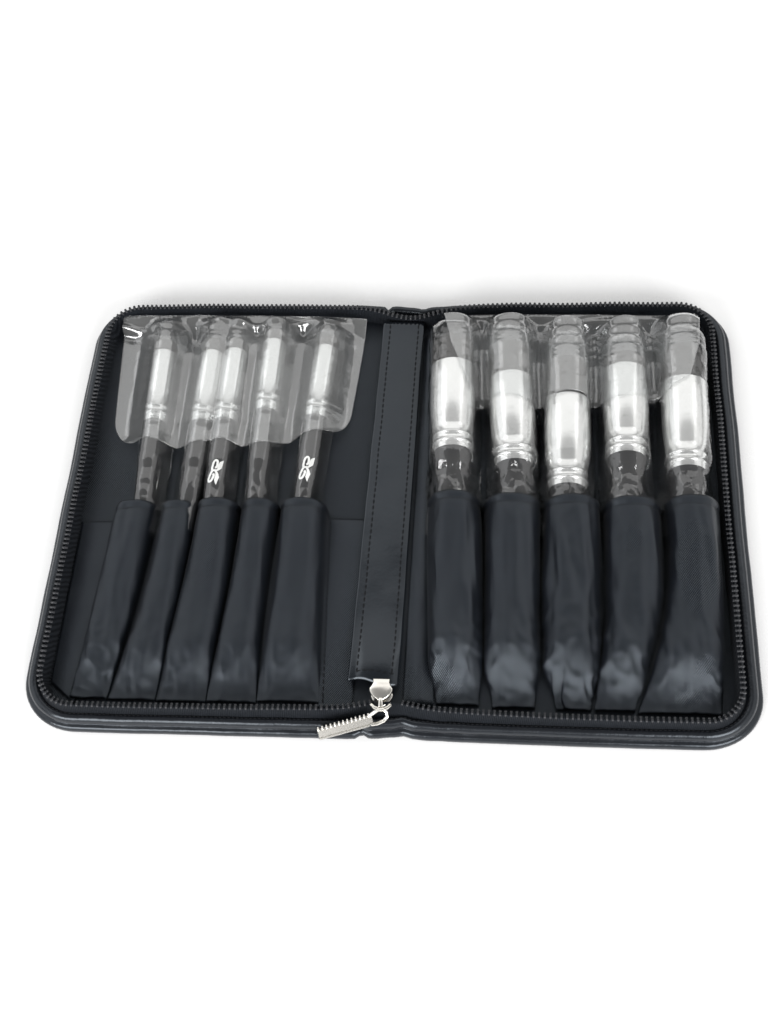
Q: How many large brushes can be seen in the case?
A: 5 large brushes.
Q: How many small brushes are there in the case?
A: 5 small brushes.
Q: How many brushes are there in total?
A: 10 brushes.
